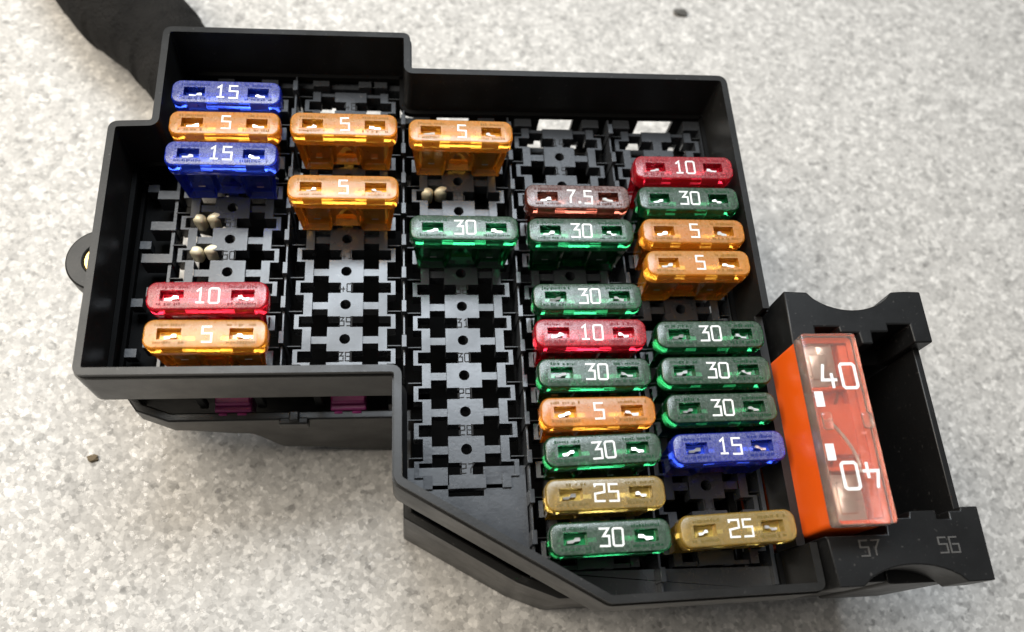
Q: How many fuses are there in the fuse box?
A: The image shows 28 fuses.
